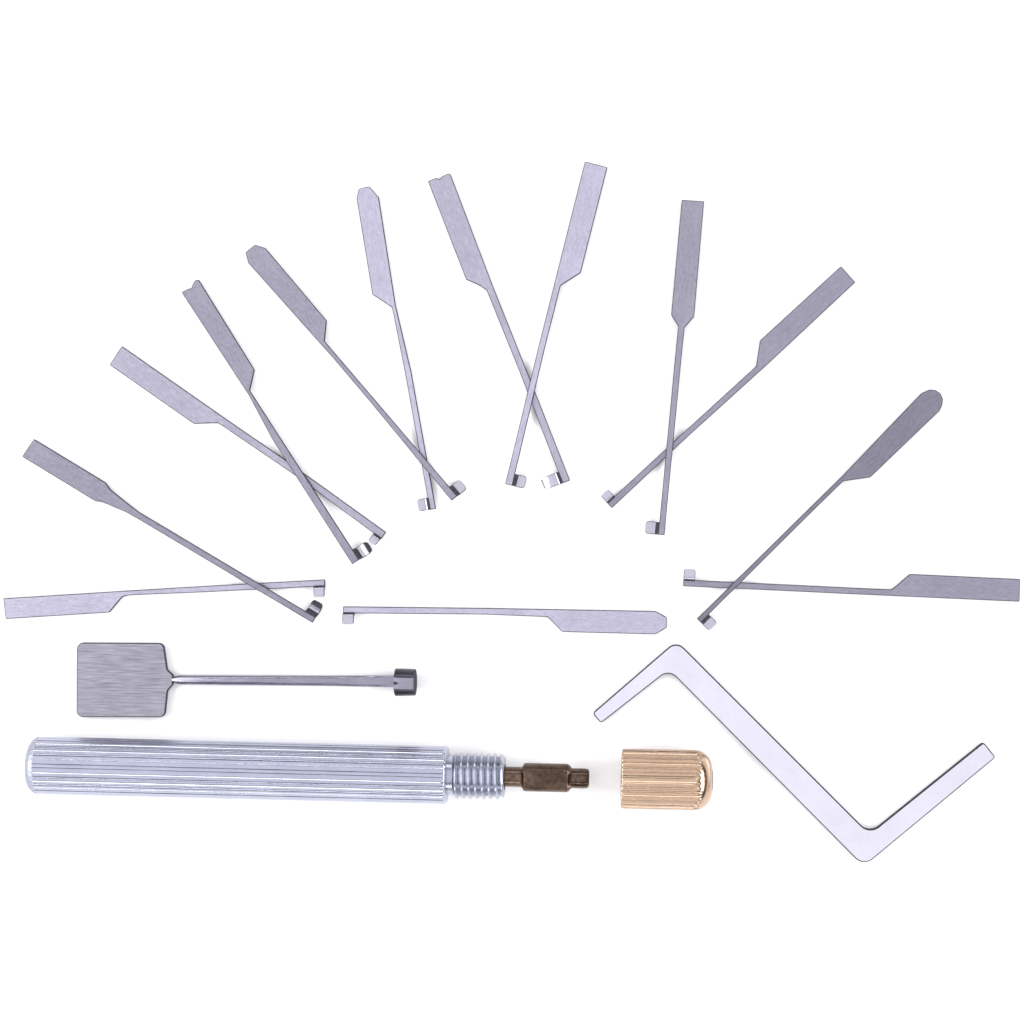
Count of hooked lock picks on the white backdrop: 13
